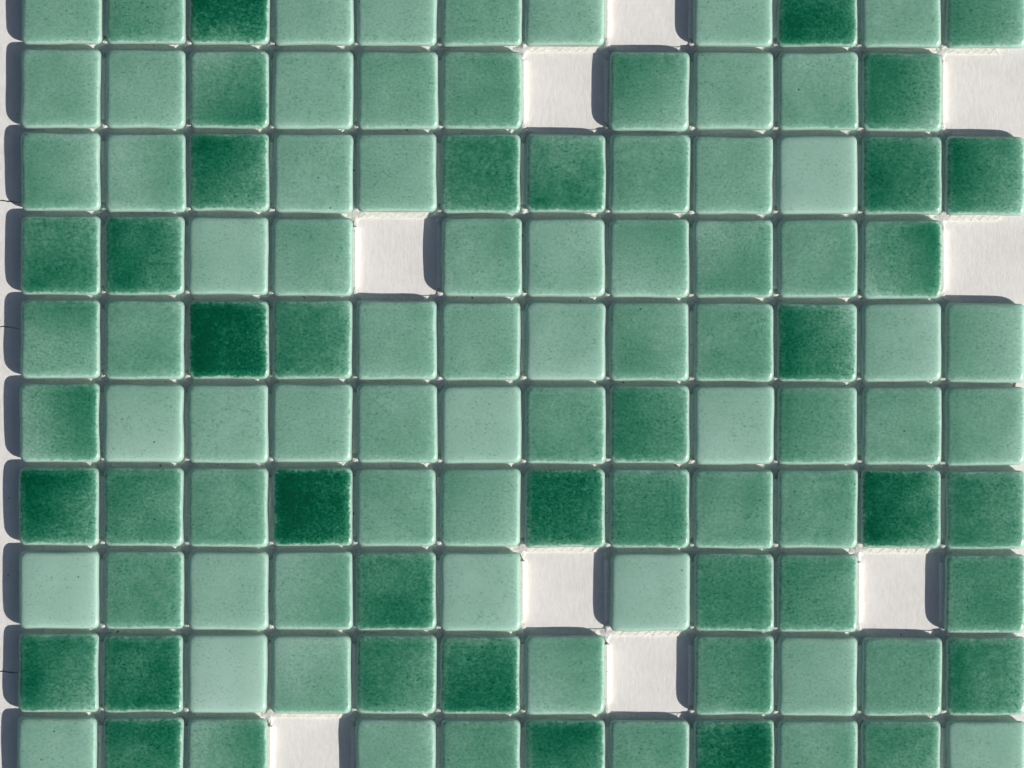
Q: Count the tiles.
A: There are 111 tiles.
